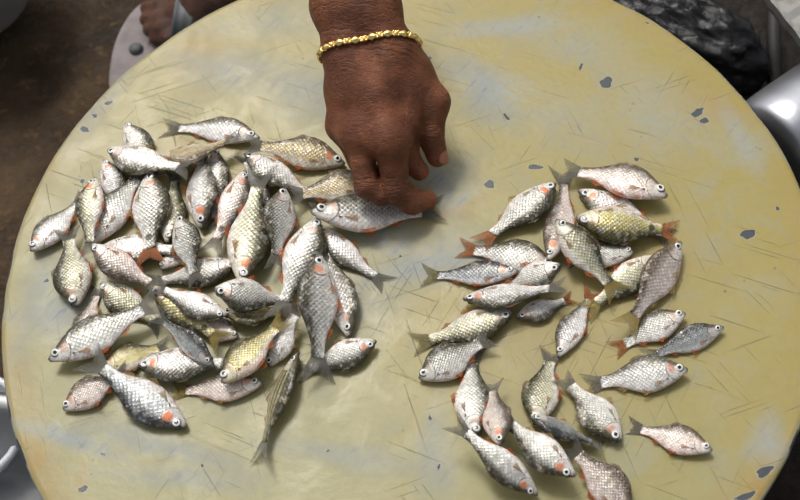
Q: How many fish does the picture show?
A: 77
